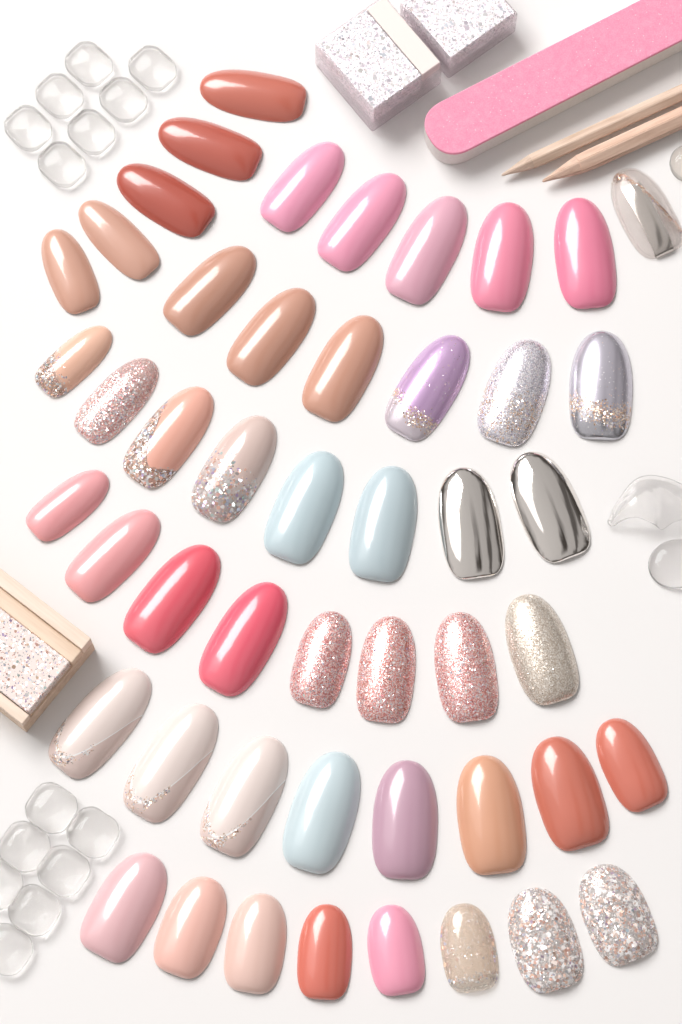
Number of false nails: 49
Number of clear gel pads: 14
